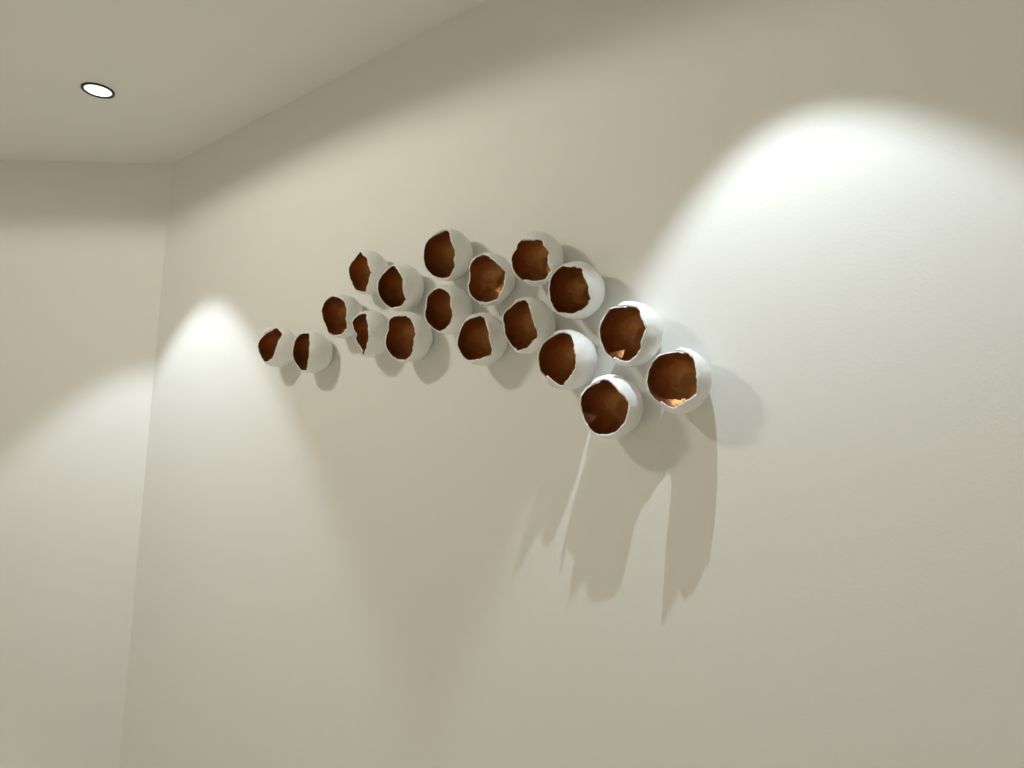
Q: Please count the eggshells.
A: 18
